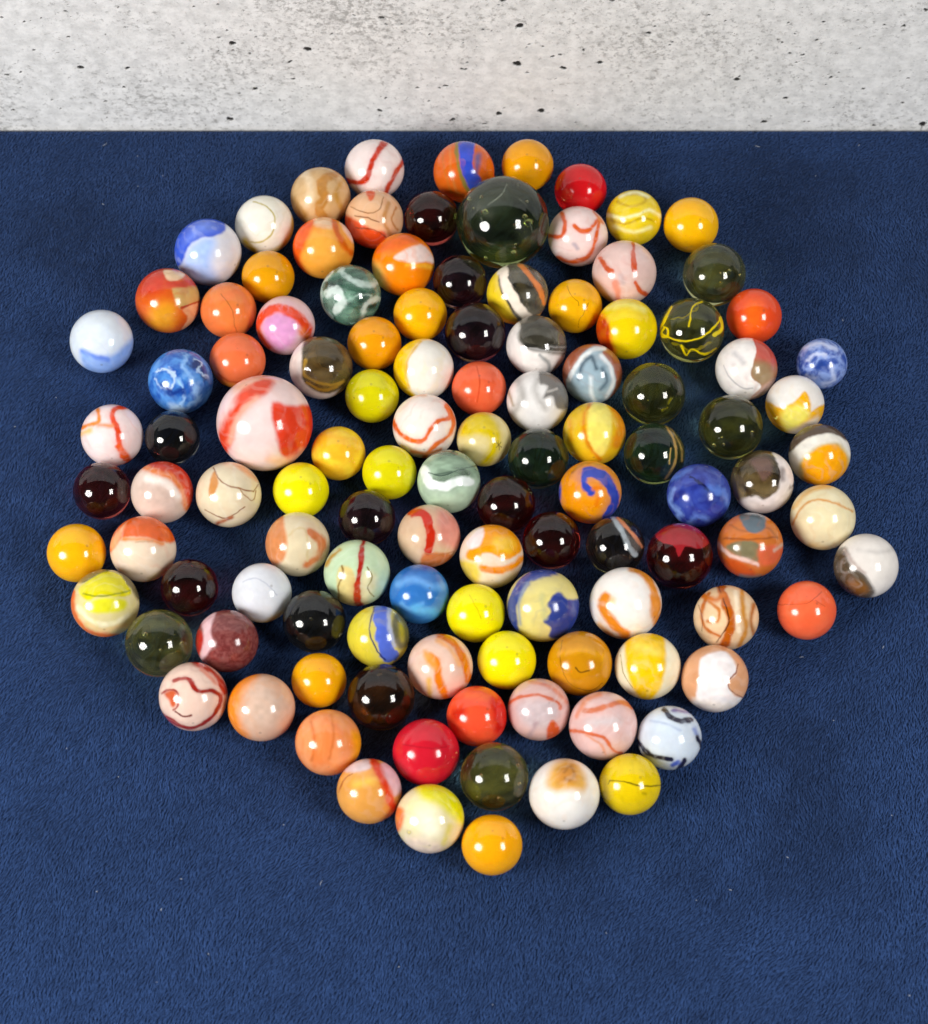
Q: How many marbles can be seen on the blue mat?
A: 113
